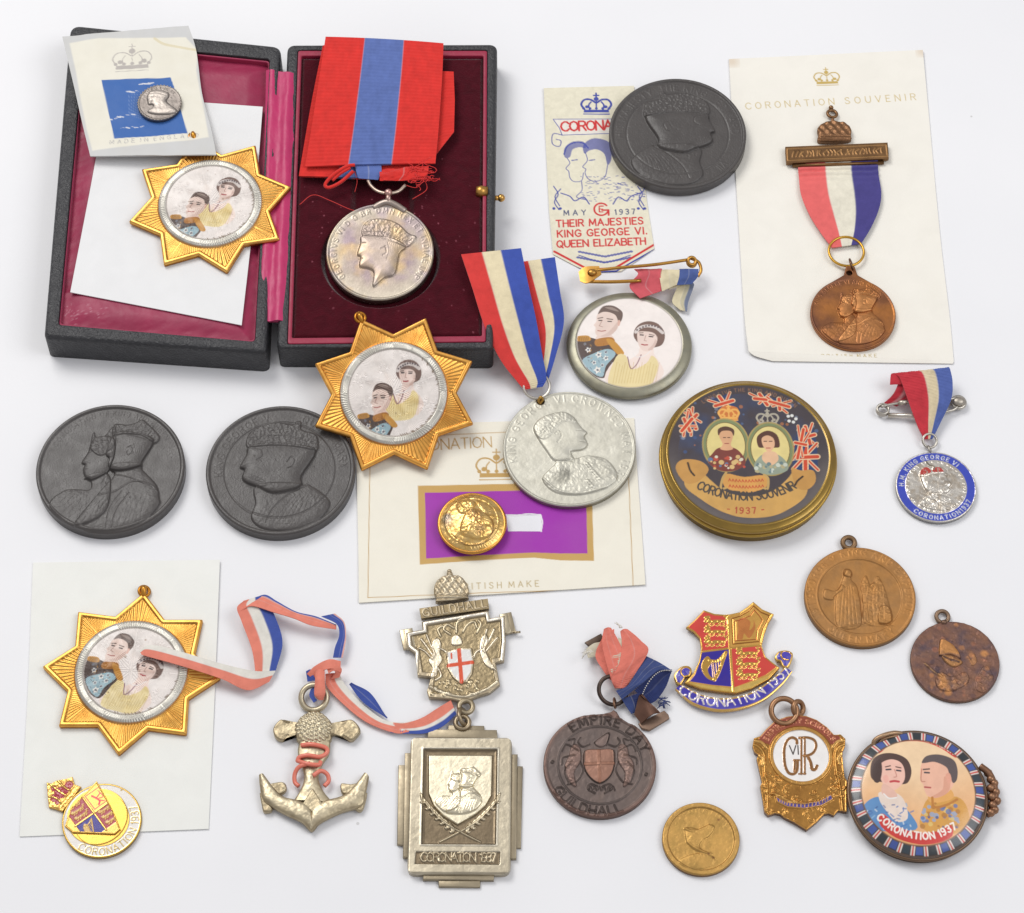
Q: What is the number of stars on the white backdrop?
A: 3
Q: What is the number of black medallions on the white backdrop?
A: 3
